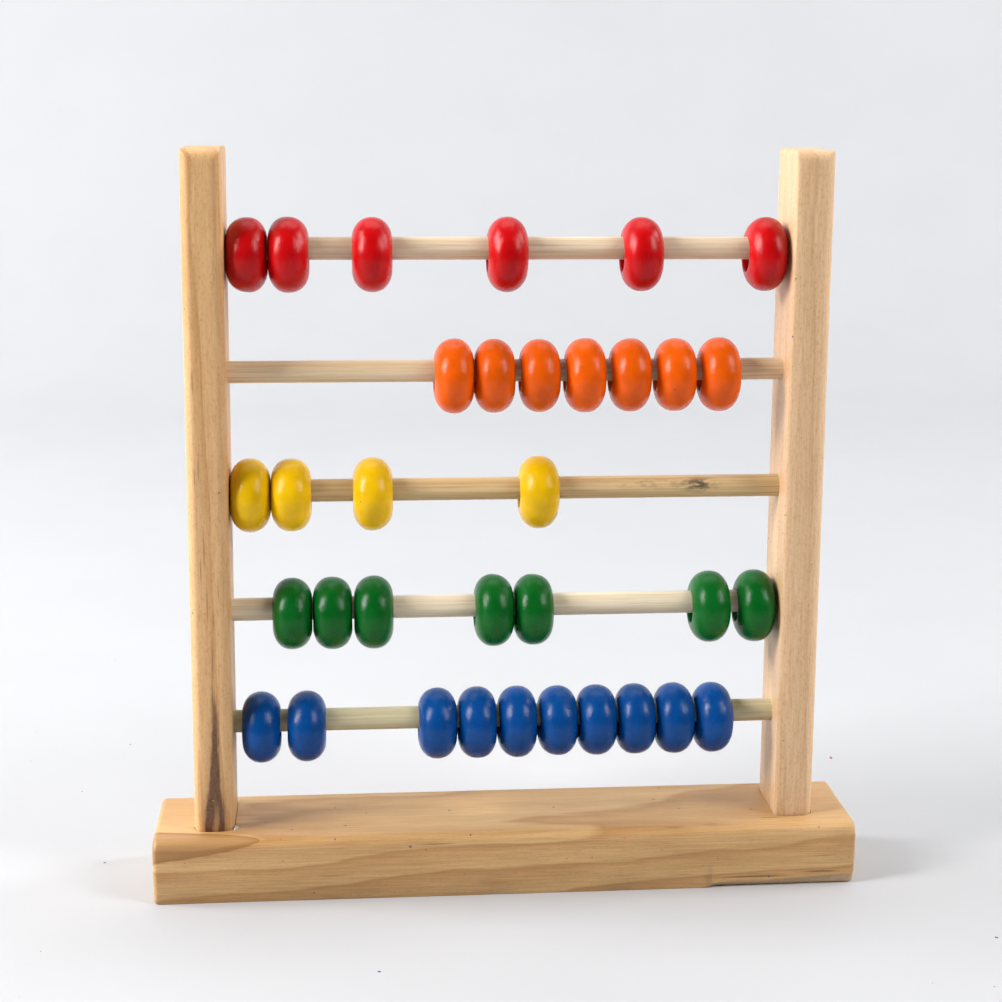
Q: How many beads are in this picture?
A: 34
